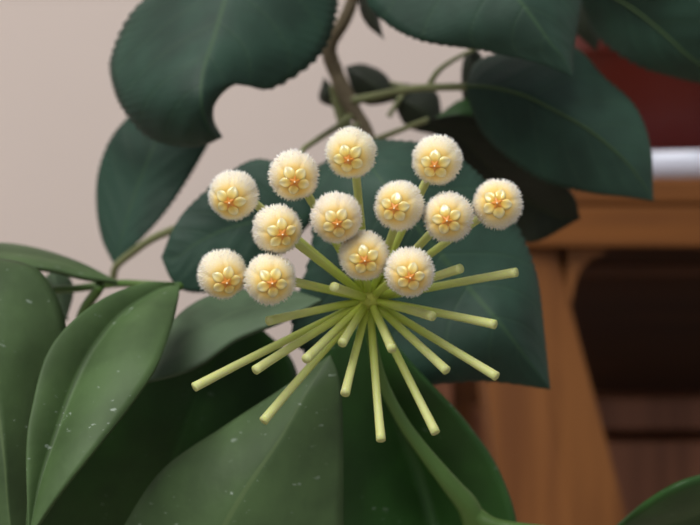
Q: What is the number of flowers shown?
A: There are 13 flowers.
